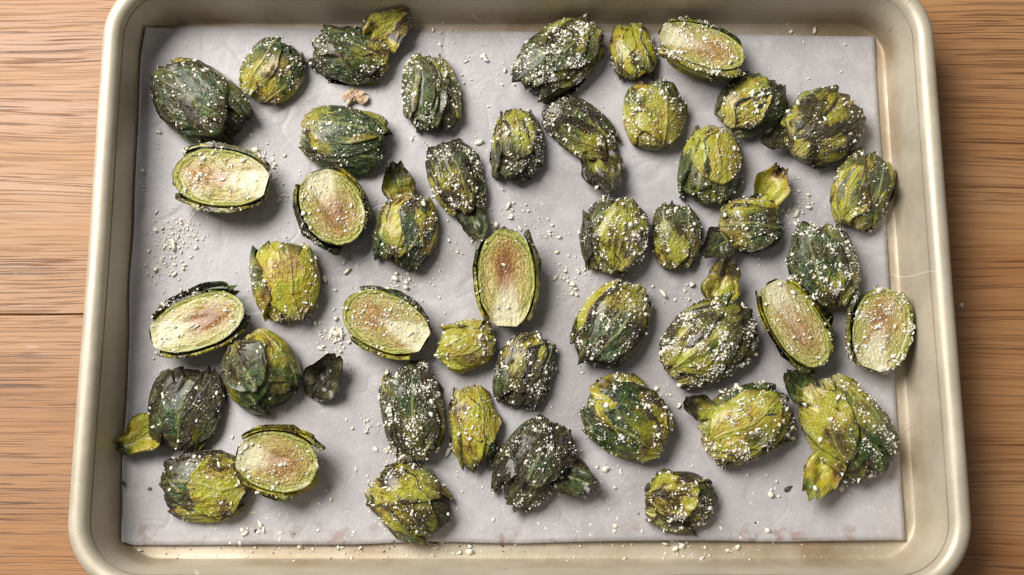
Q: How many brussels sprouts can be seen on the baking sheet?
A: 45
